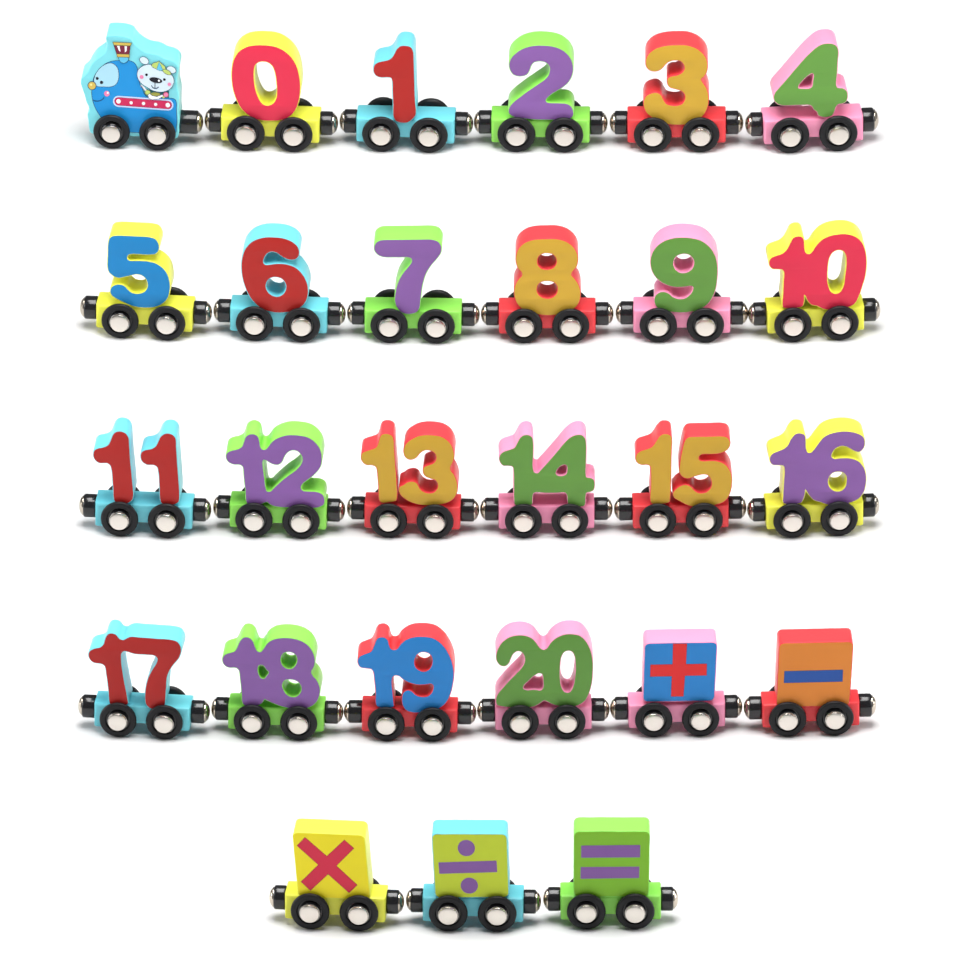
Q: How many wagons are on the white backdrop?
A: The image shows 26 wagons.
